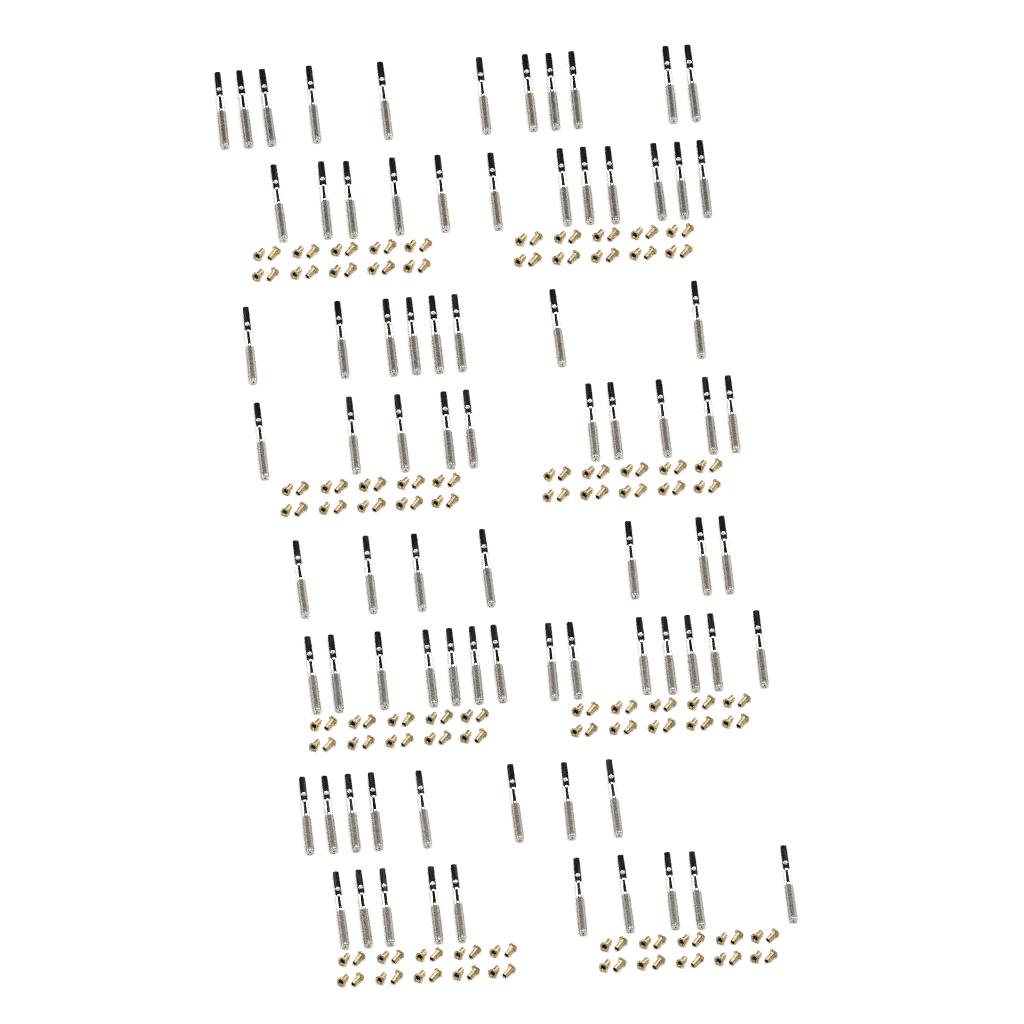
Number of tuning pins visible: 80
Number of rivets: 160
